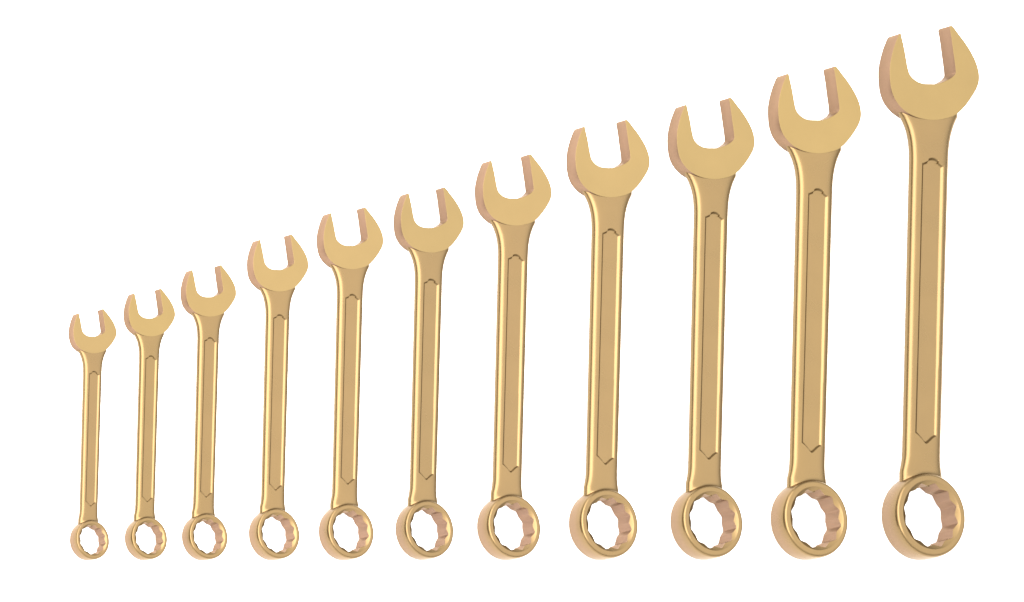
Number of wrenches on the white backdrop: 11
